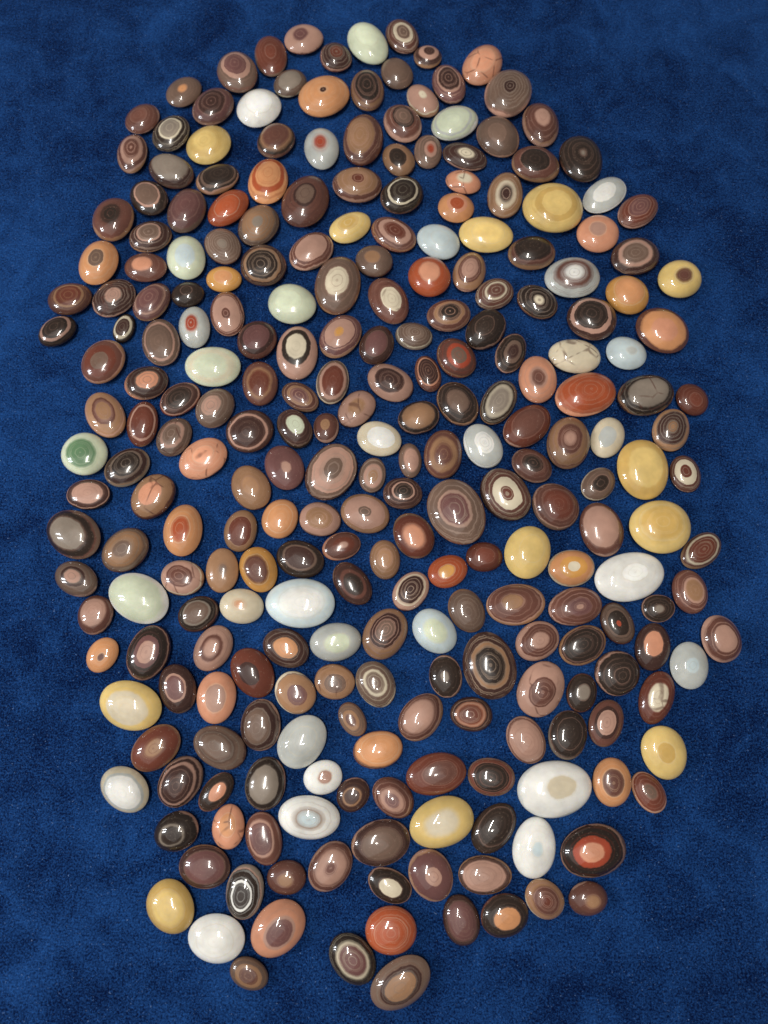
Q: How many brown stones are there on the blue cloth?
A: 190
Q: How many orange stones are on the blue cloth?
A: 27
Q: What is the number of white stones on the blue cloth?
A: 31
